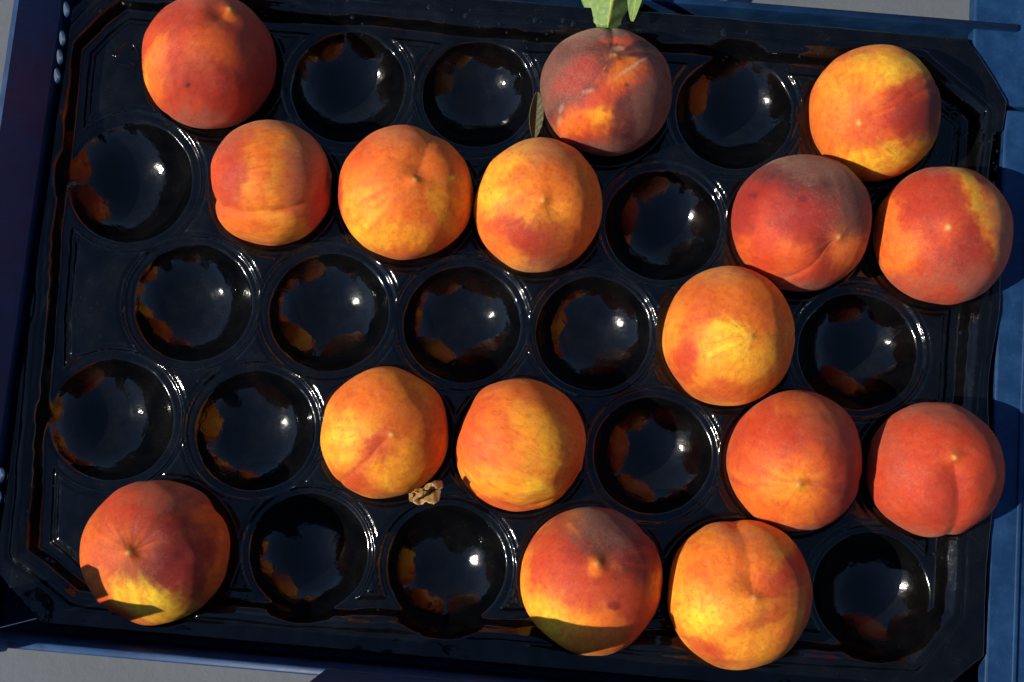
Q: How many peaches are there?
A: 16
